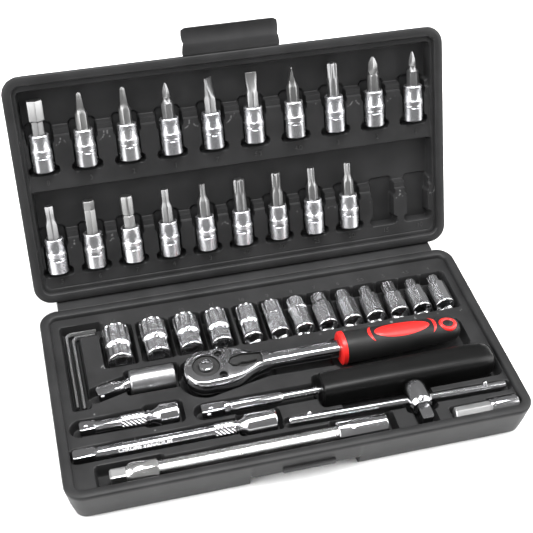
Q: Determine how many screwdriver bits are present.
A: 19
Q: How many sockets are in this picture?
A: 13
